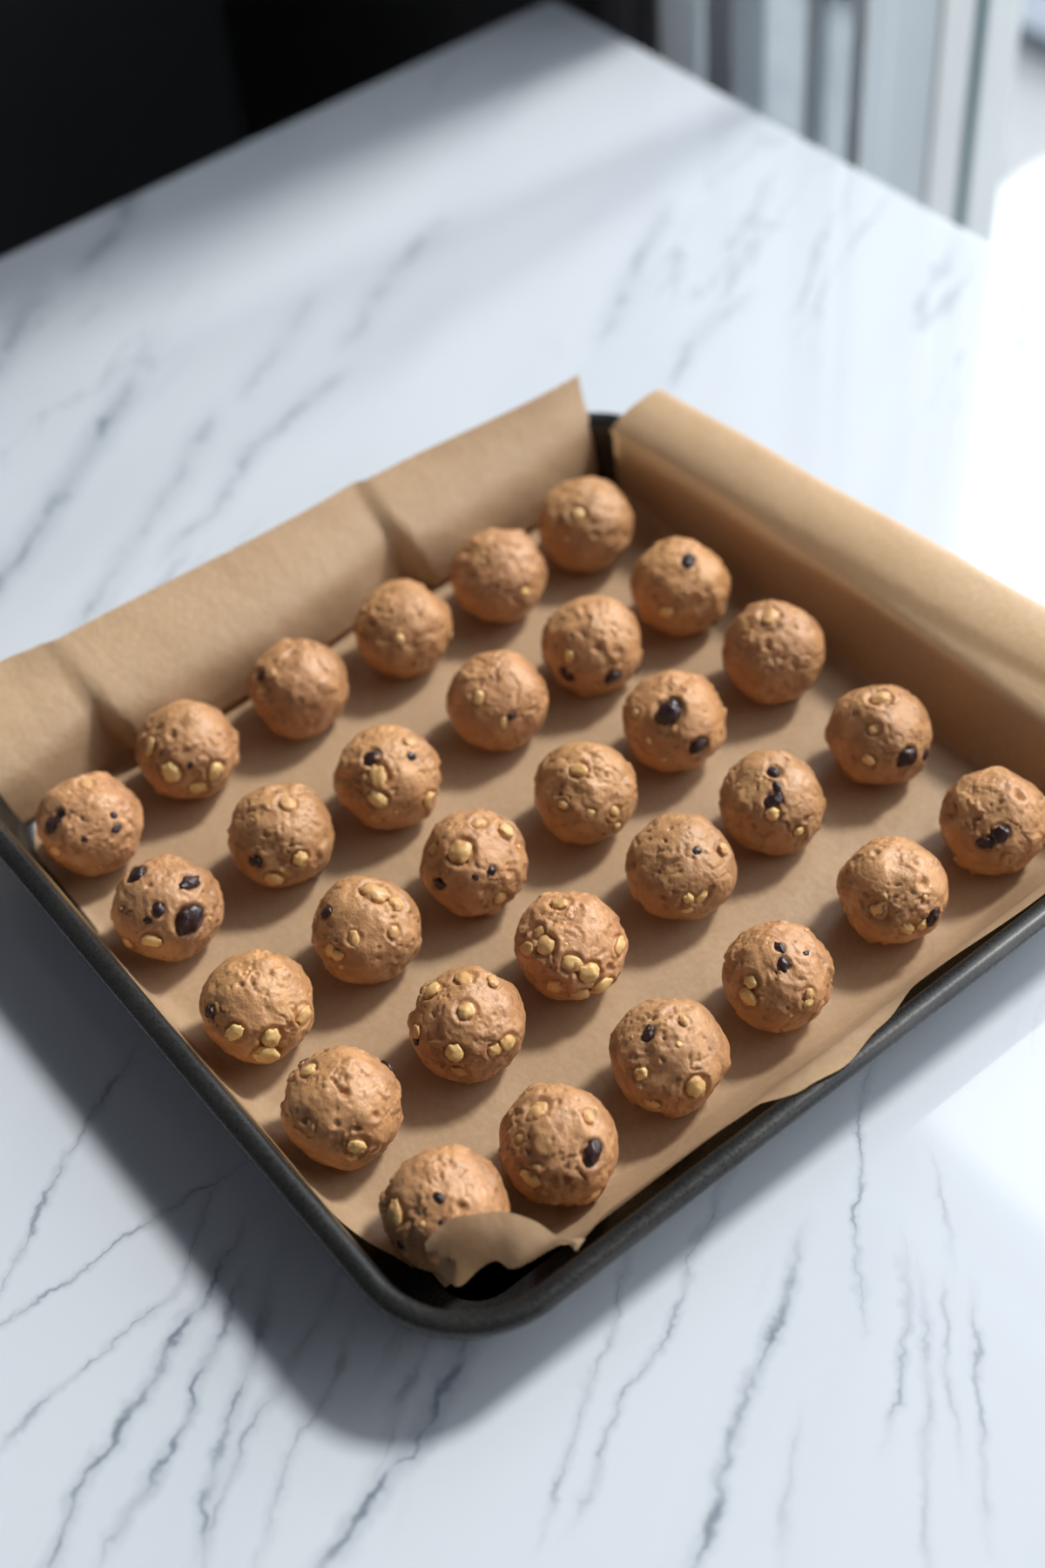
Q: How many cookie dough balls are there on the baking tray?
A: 30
